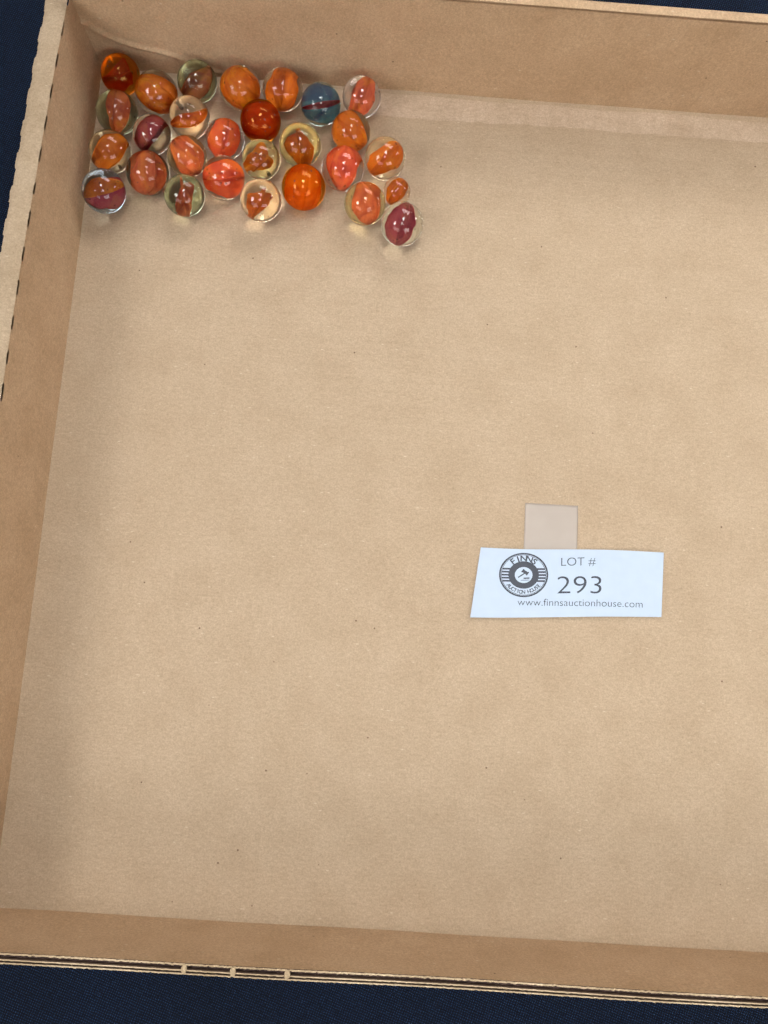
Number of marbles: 28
